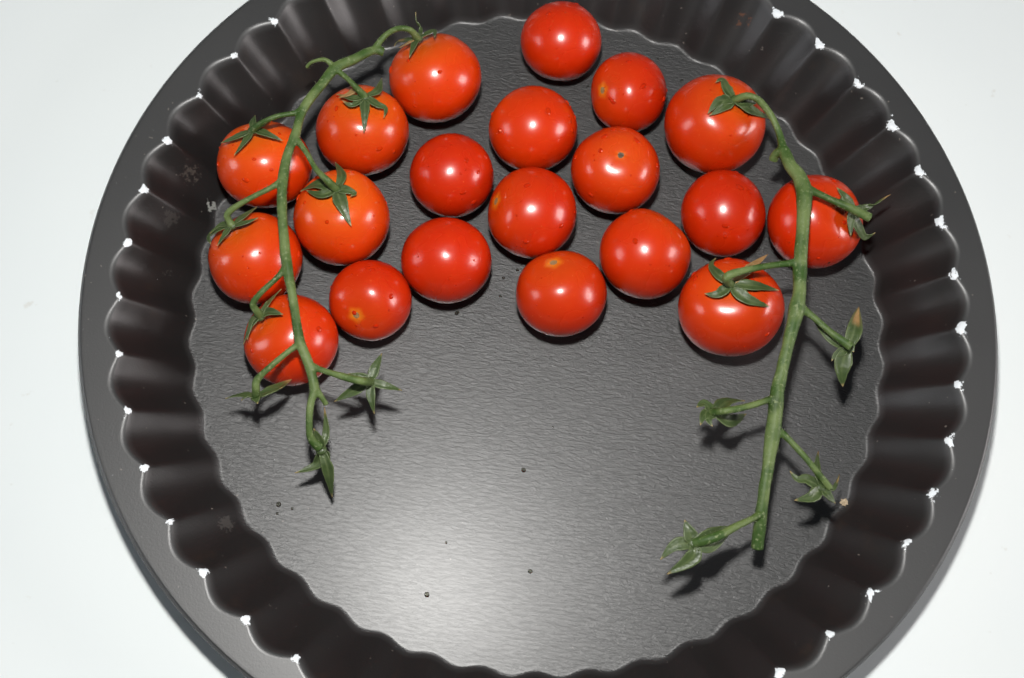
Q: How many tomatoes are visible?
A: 20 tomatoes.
